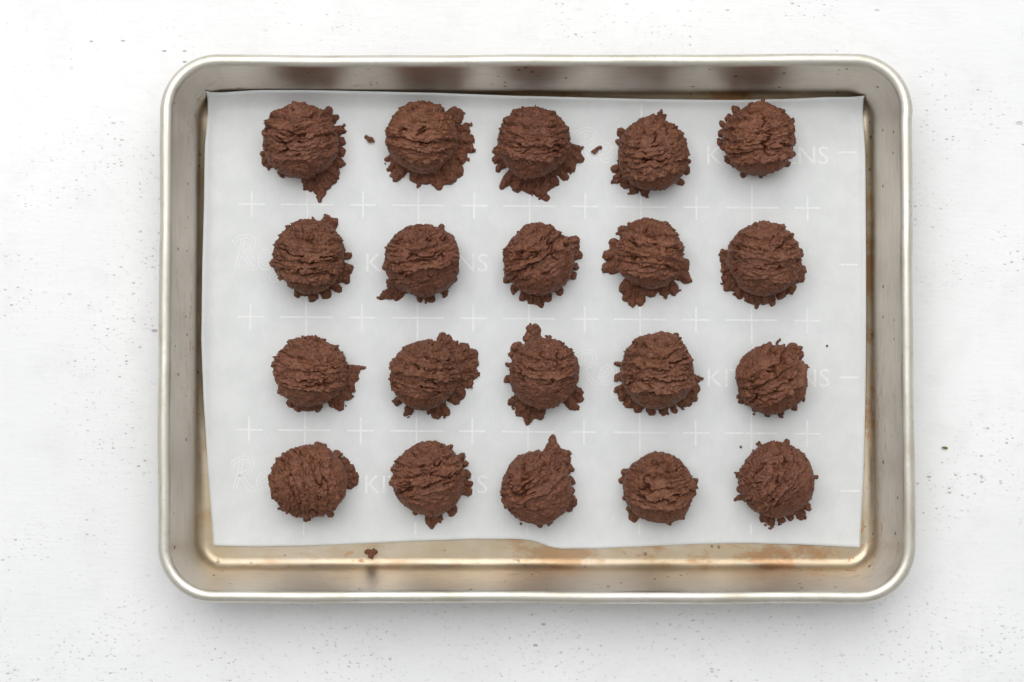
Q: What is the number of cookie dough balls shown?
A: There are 20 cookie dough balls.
